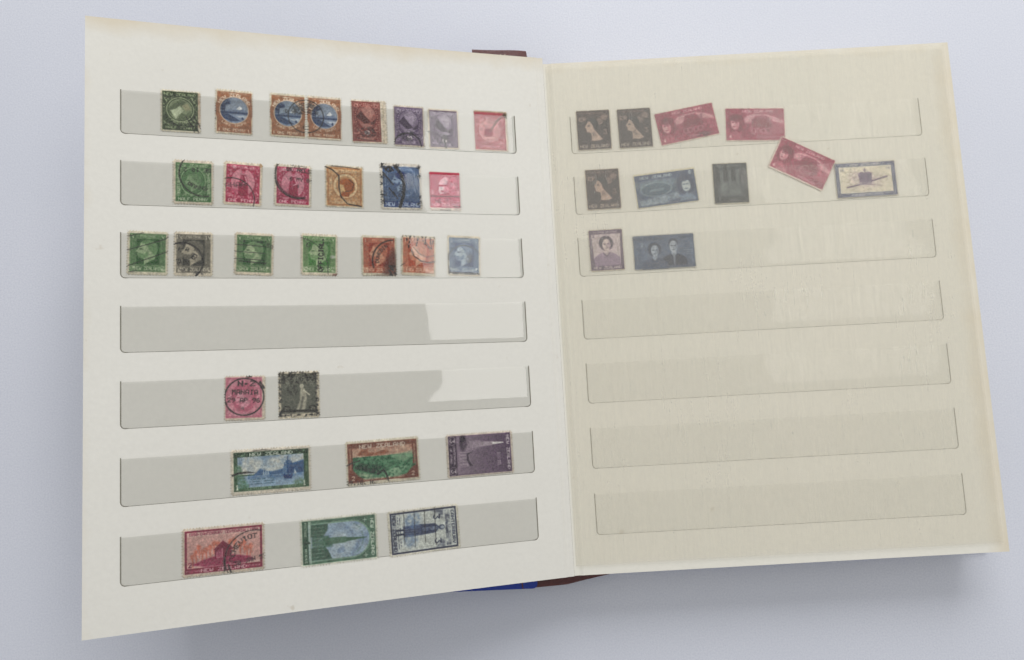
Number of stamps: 40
